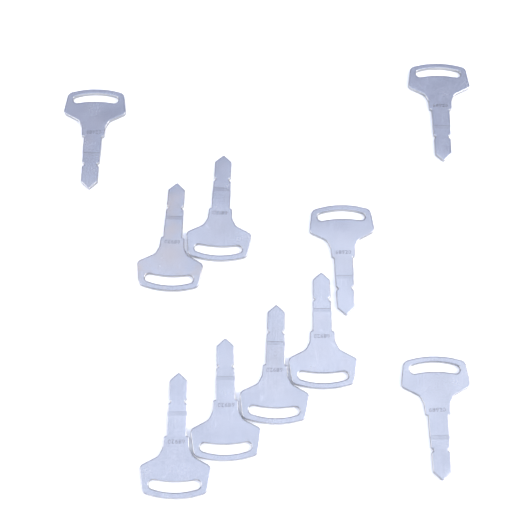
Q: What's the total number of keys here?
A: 10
